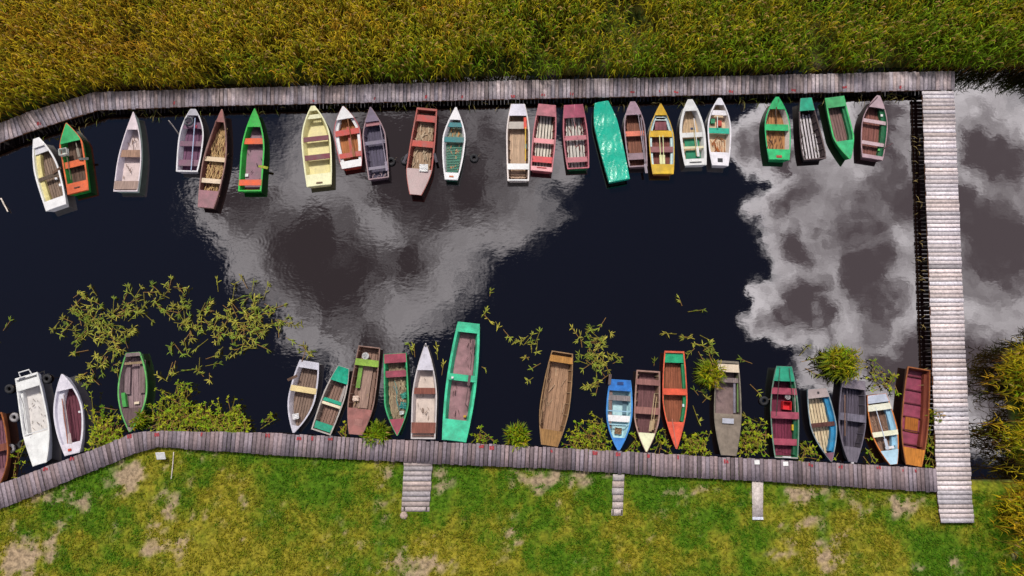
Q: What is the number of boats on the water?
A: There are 43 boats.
